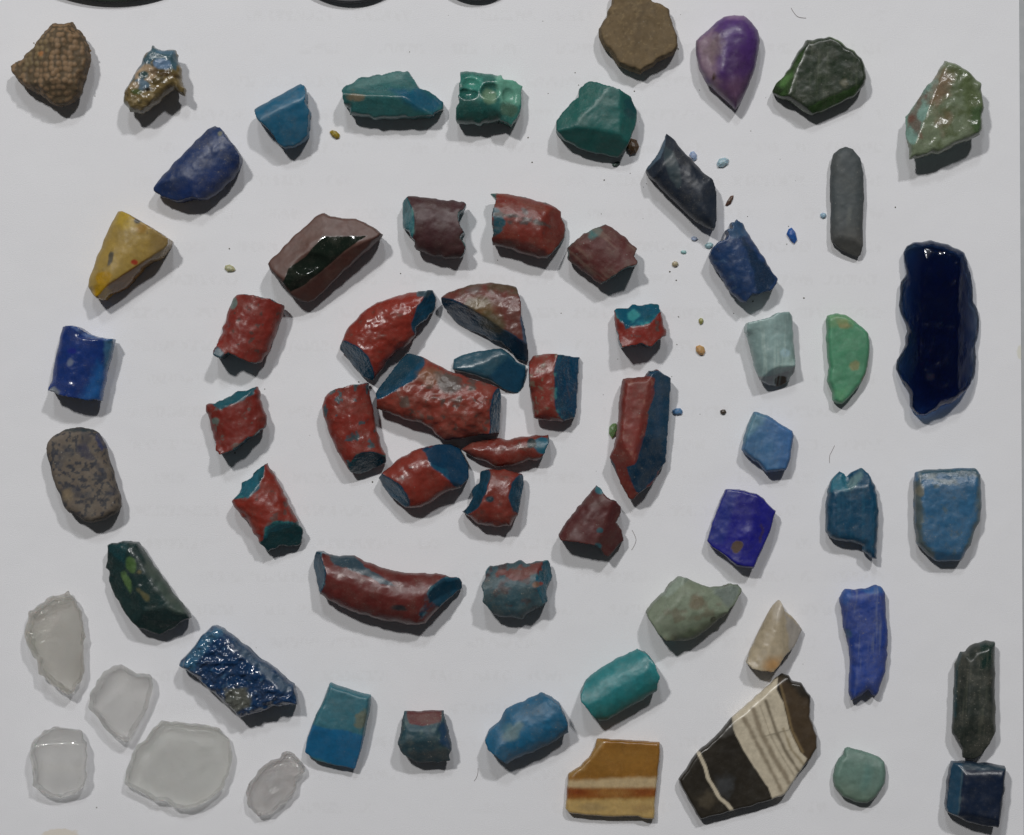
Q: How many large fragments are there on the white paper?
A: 64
